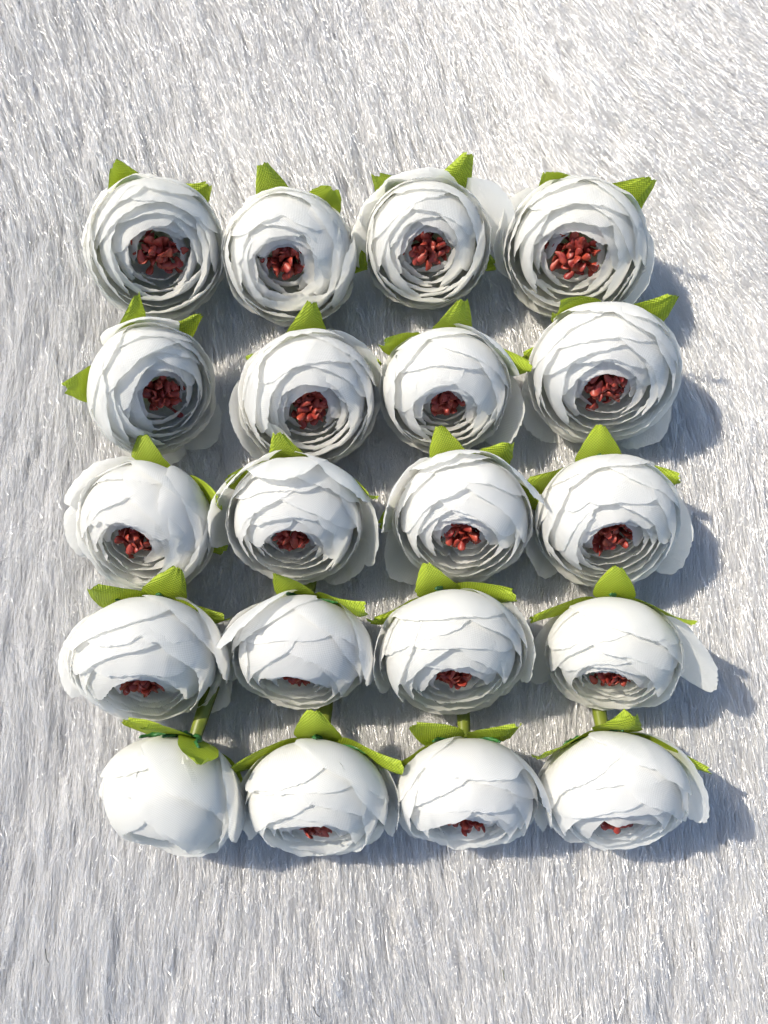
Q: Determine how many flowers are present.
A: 20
